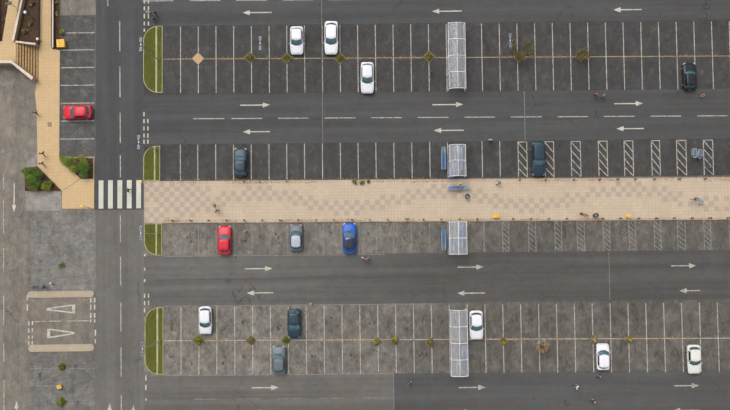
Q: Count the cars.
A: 16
